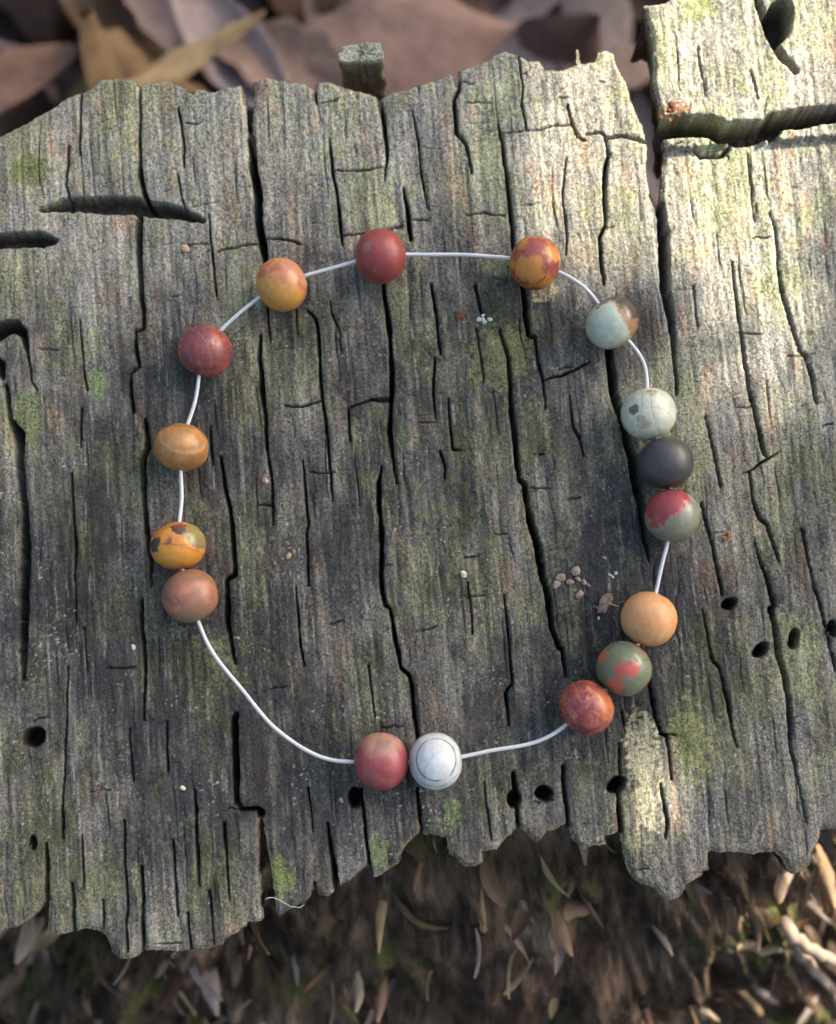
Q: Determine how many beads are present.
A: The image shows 16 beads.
